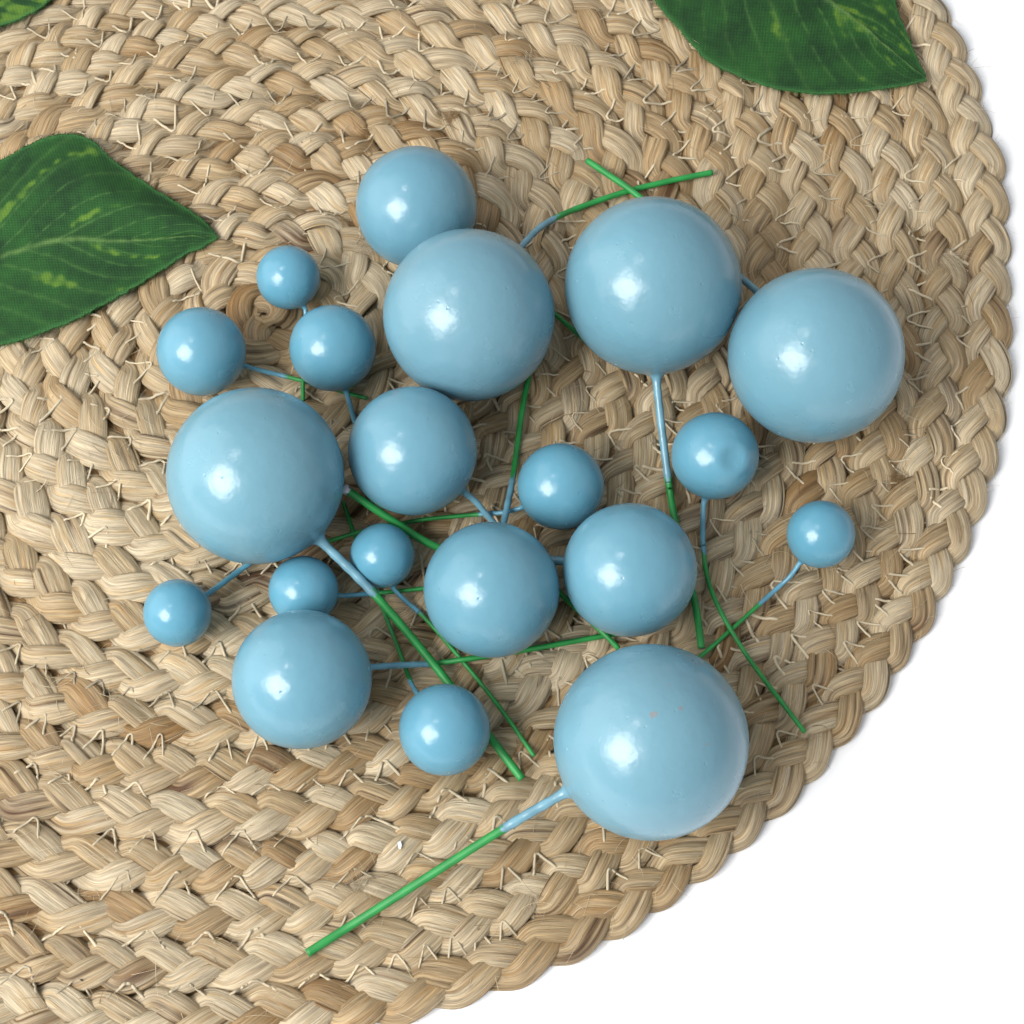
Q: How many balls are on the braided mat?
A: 20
